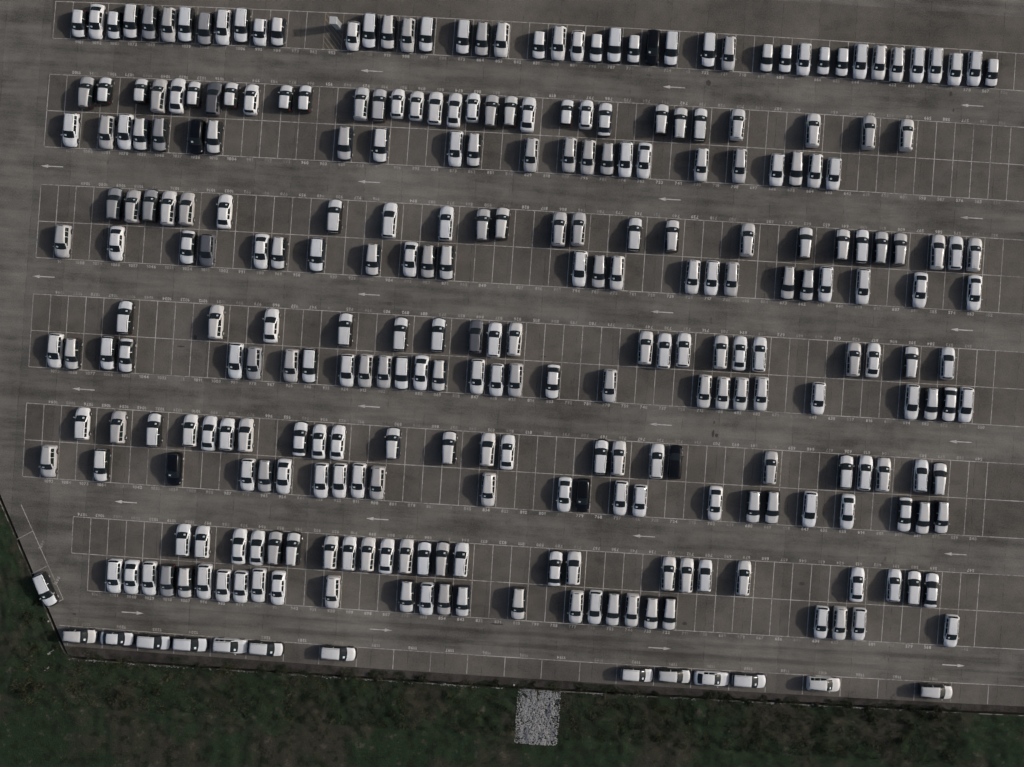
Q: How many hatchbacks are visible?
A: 26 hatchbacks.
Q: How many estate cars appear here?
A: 110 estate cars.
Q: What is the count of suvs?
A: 126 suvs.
